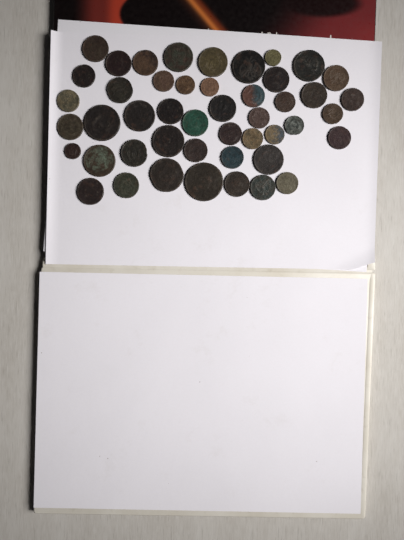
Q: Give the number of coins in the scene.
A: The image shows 47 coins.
